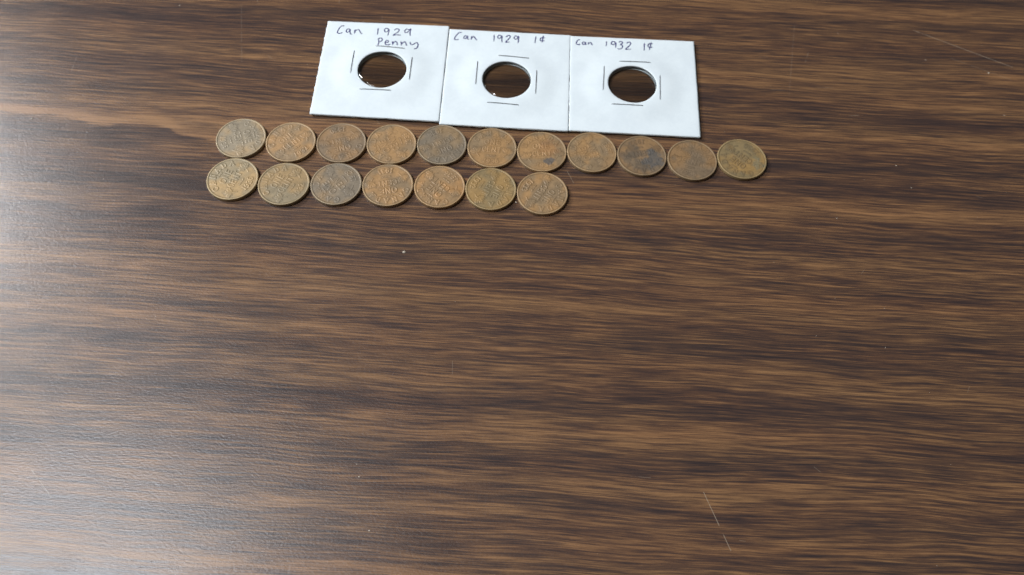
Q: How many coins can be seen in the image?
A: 18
